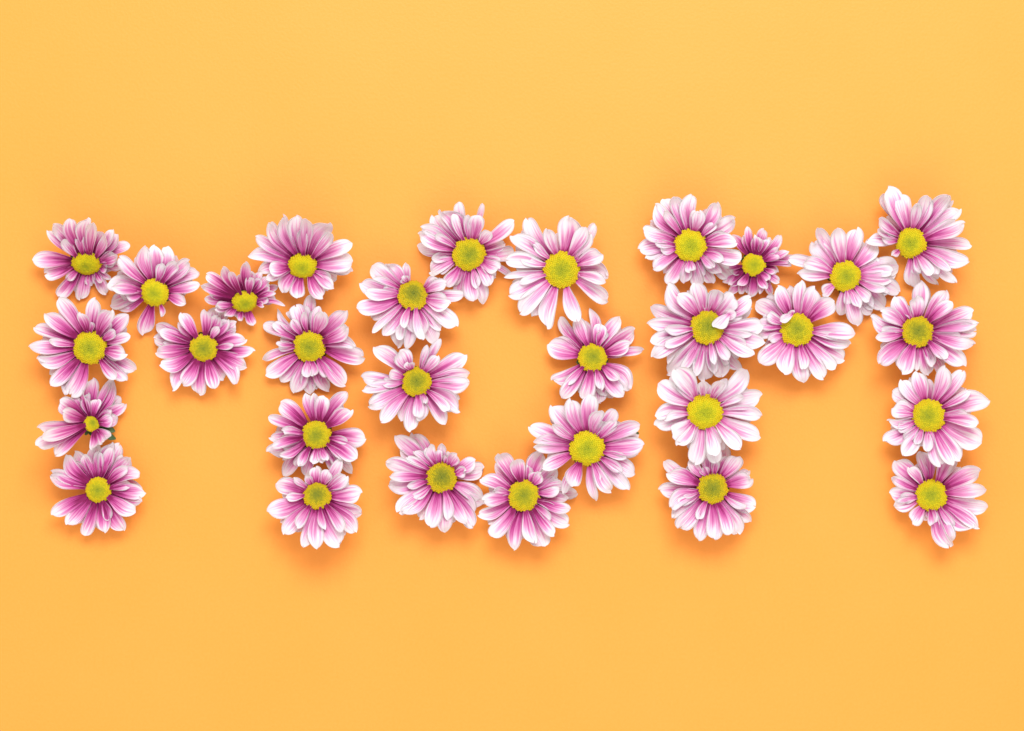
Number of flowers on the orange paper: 30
